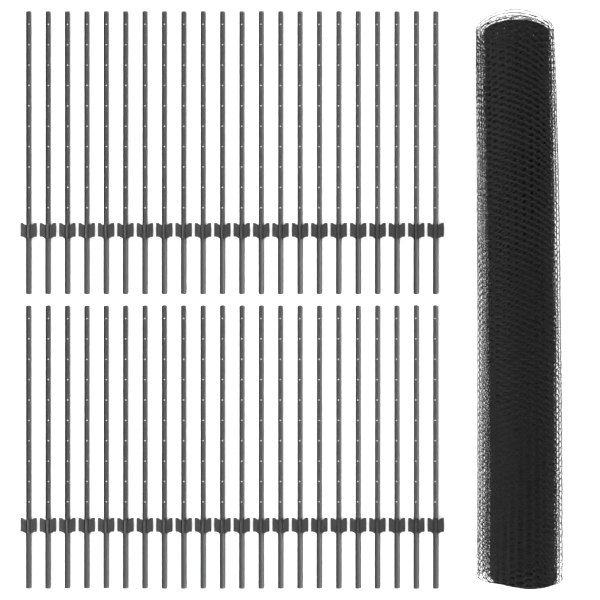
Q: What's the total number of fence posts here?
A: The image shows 44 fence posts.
